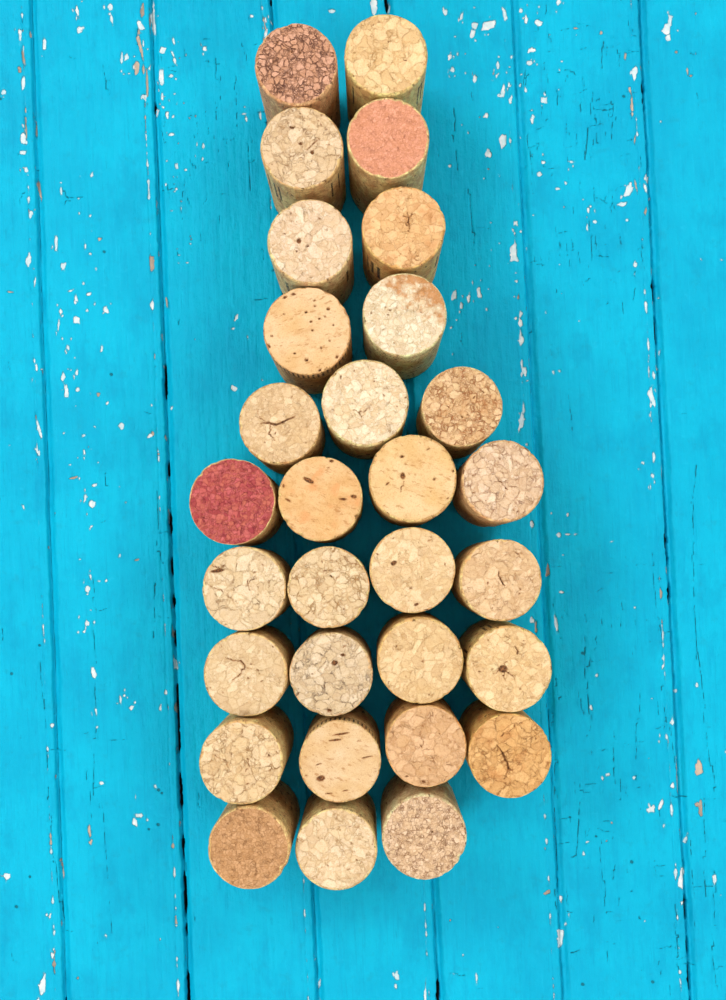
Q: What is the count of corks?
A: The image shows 30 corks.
